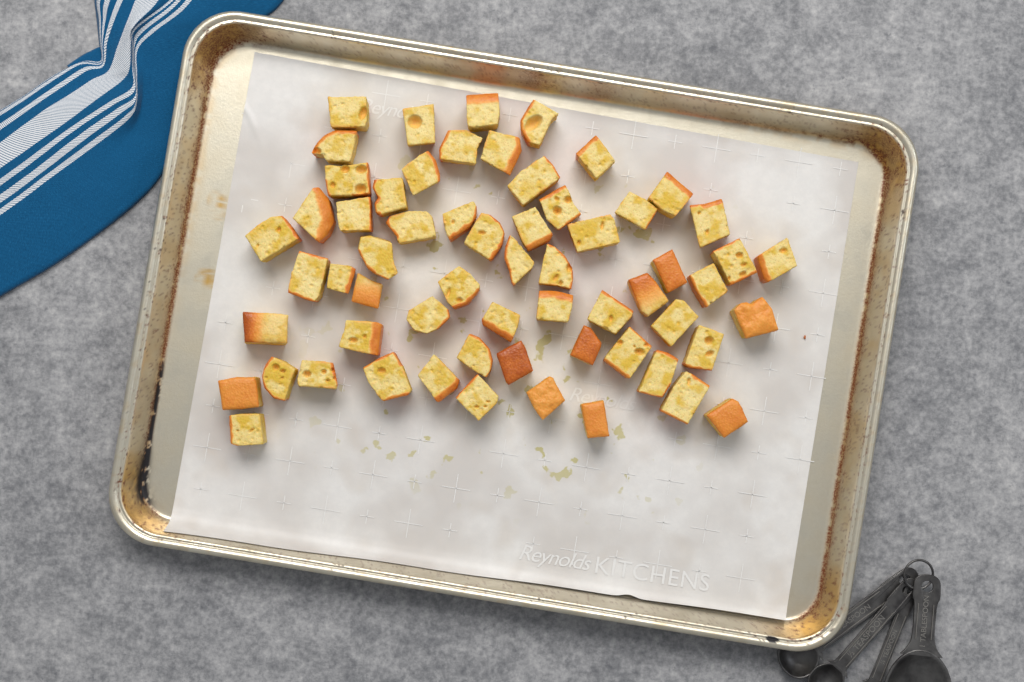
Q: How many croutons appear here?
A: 61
